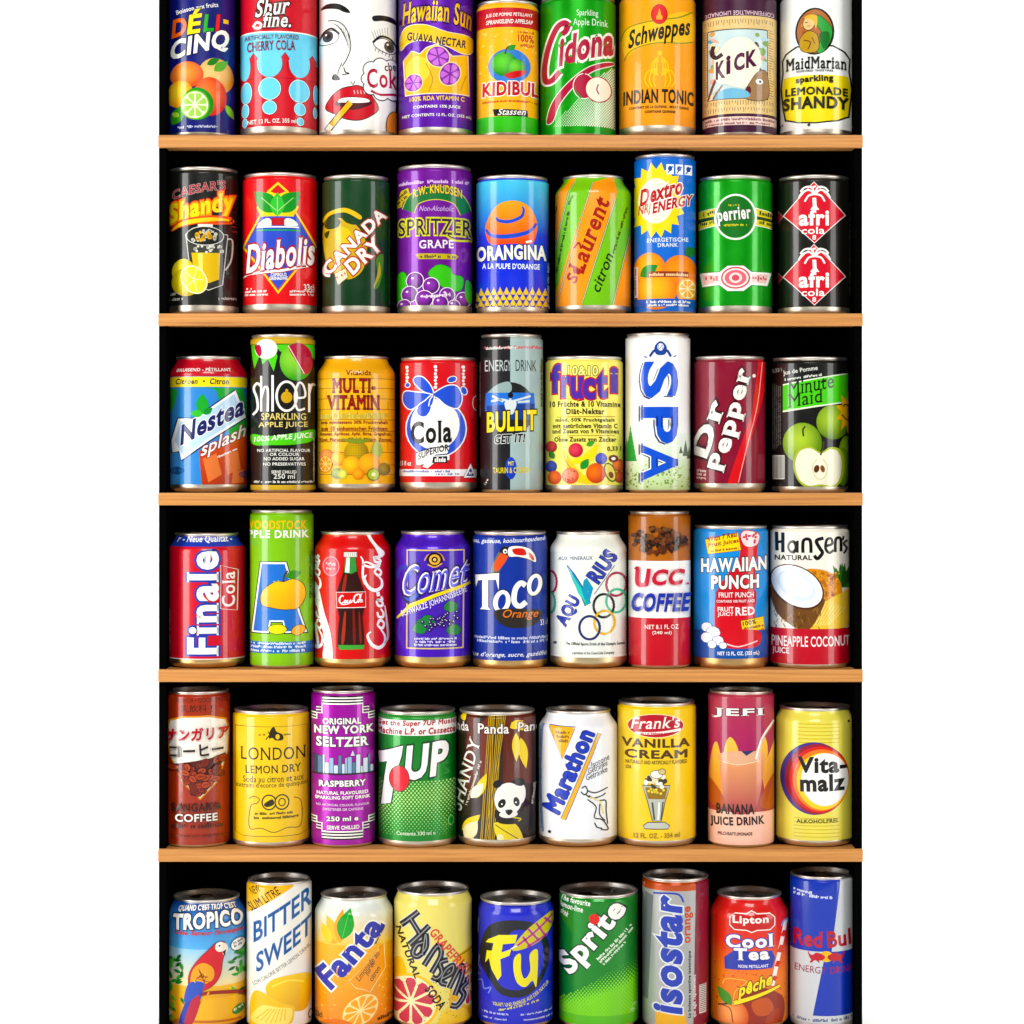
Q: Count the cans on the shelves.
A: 54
